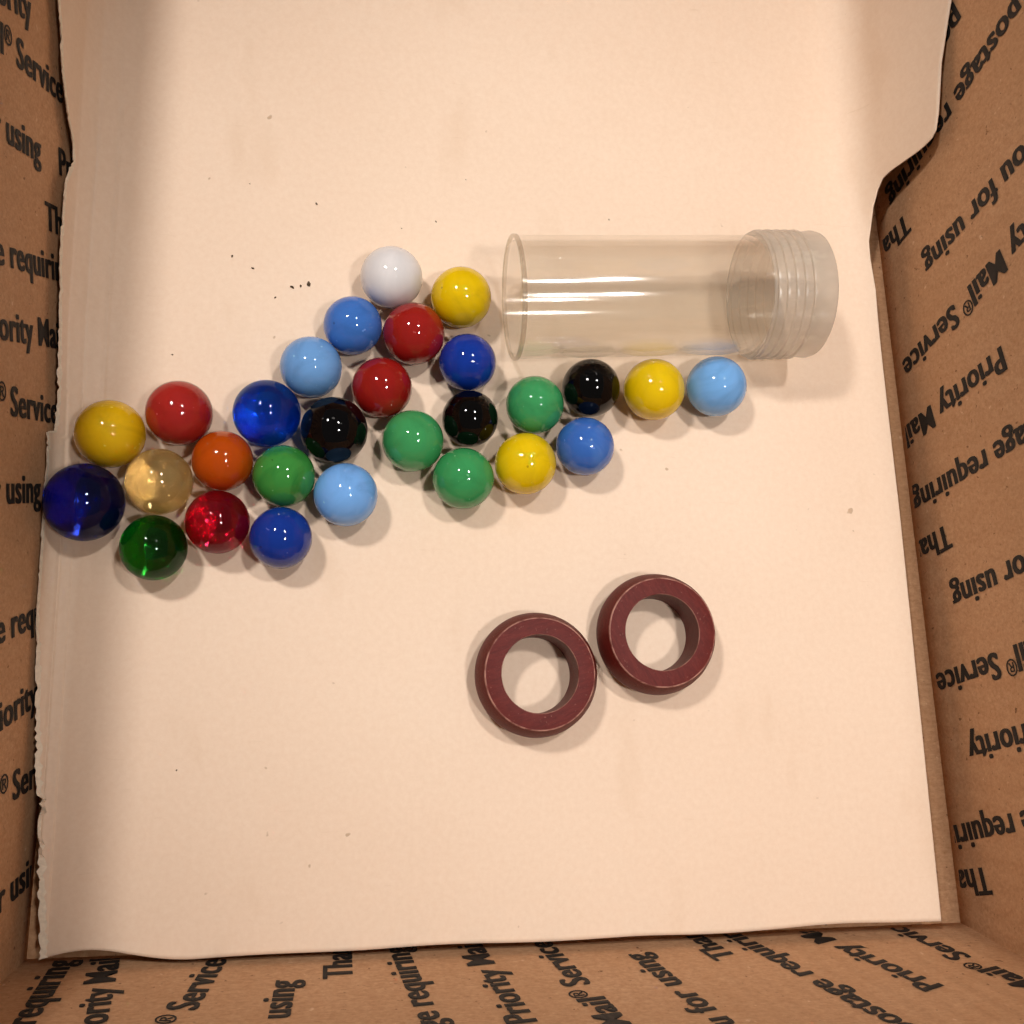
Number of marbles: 28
